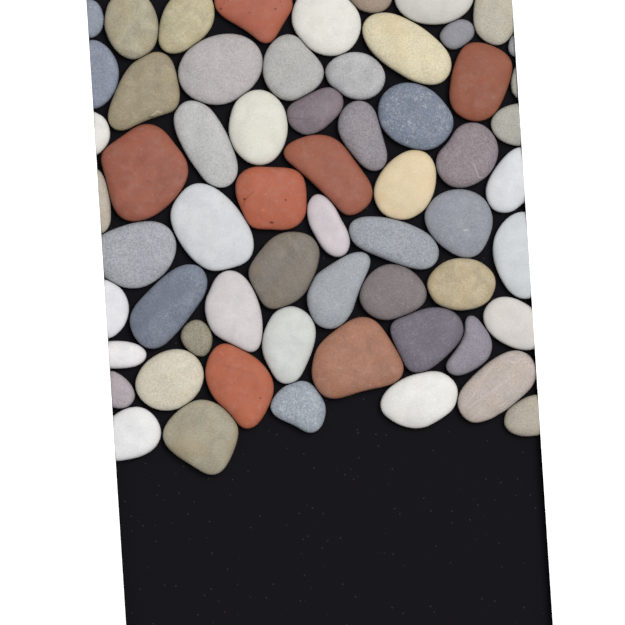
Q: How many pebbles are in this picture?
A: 61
